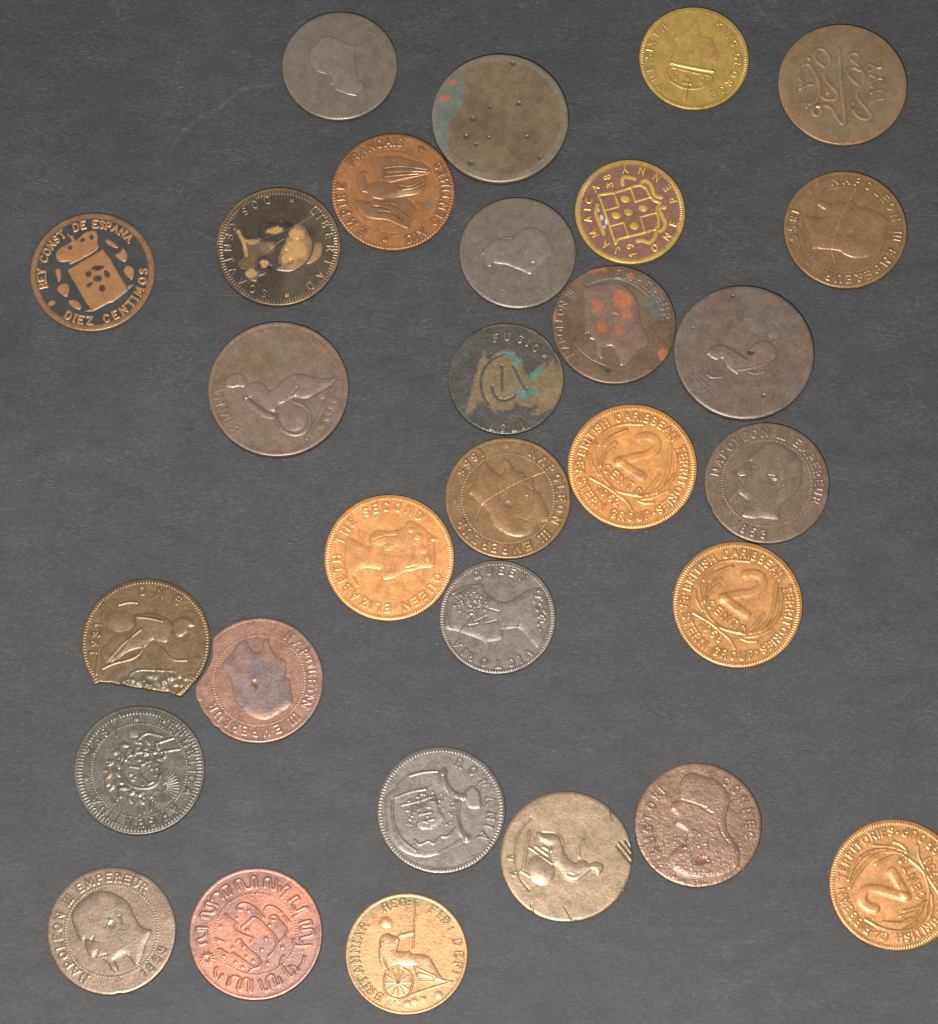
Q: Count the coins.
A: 30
